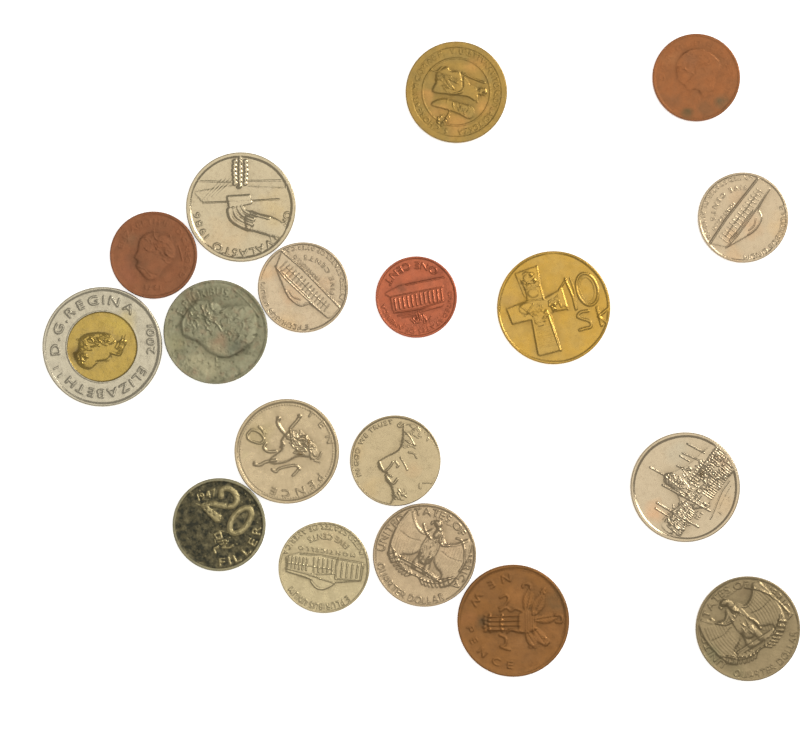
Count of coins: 18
